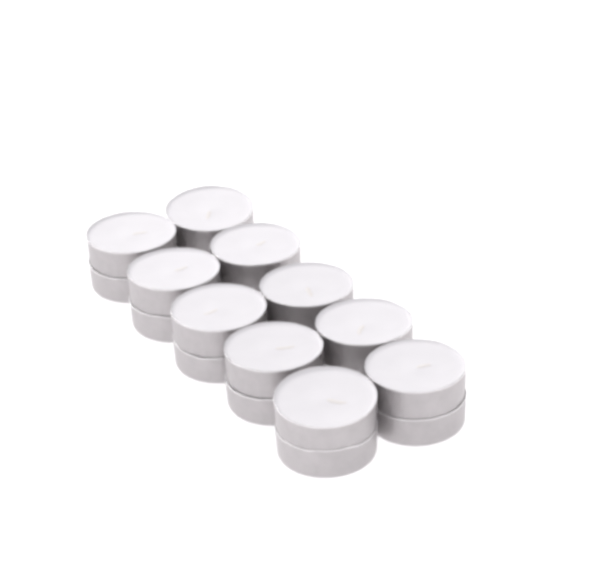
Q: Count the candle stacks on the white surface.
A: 10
